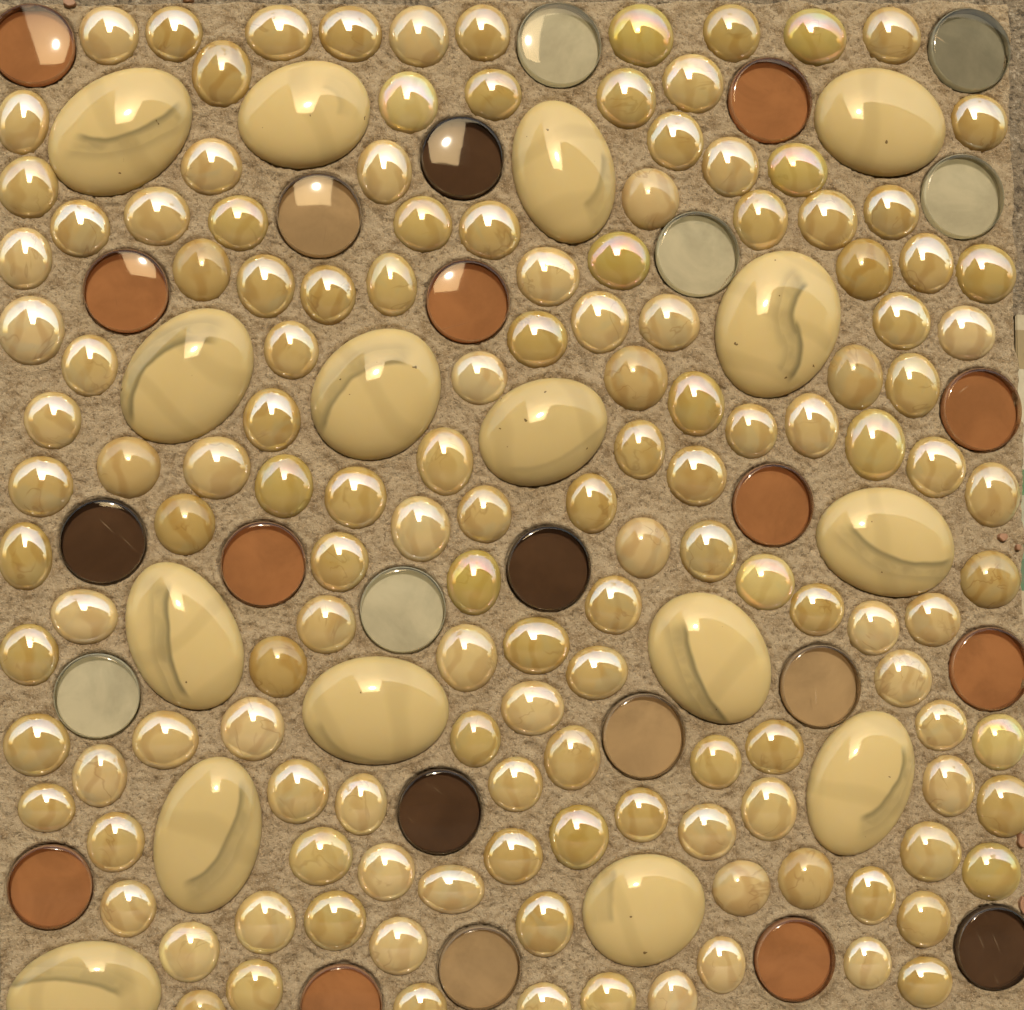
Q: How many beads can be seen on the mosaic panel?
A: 140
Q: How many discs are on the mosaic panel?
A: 26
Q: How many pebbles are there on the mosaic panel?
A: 16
